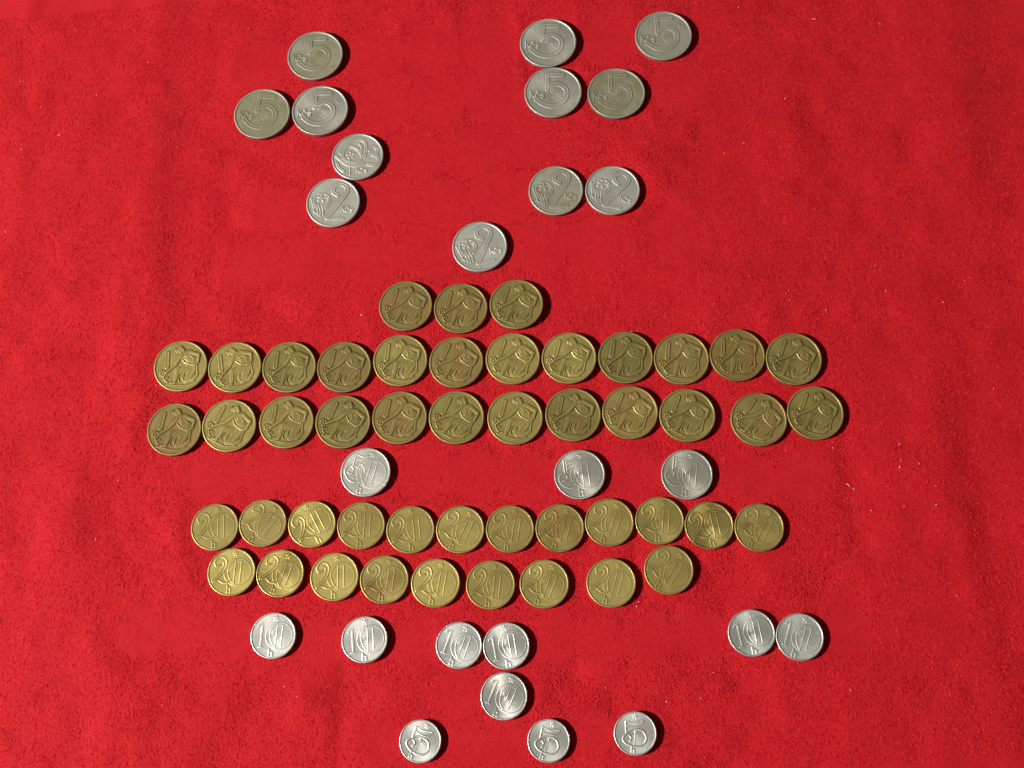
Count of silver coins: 25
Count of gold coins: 48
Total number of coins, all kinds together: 73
